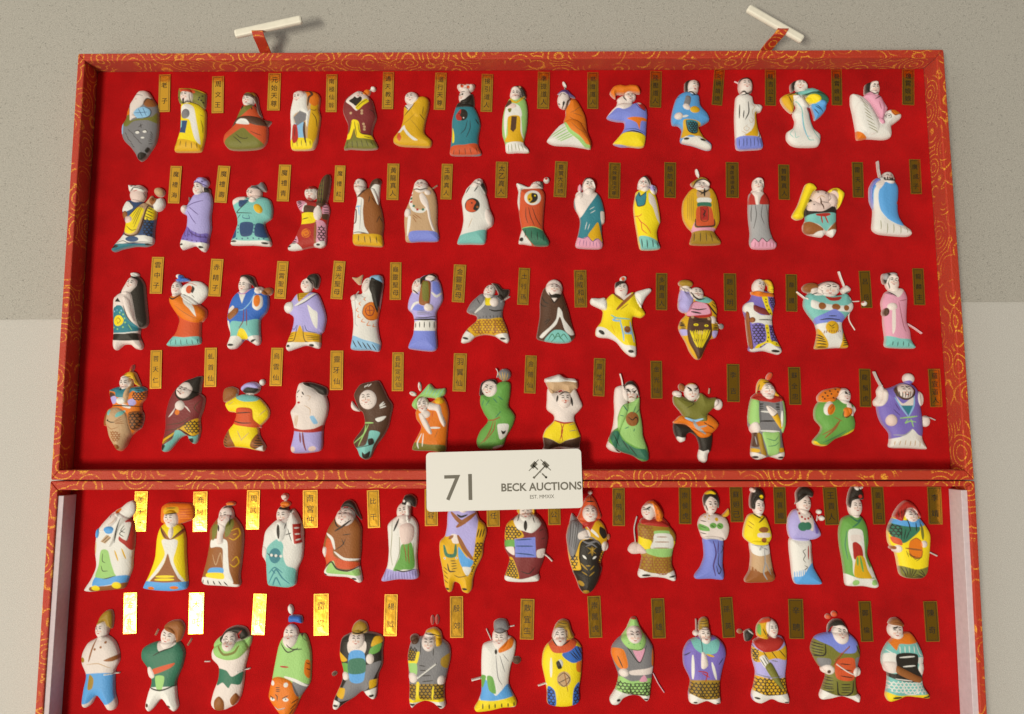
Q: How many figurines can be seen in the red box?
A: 82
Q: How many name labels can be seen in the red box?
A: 82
